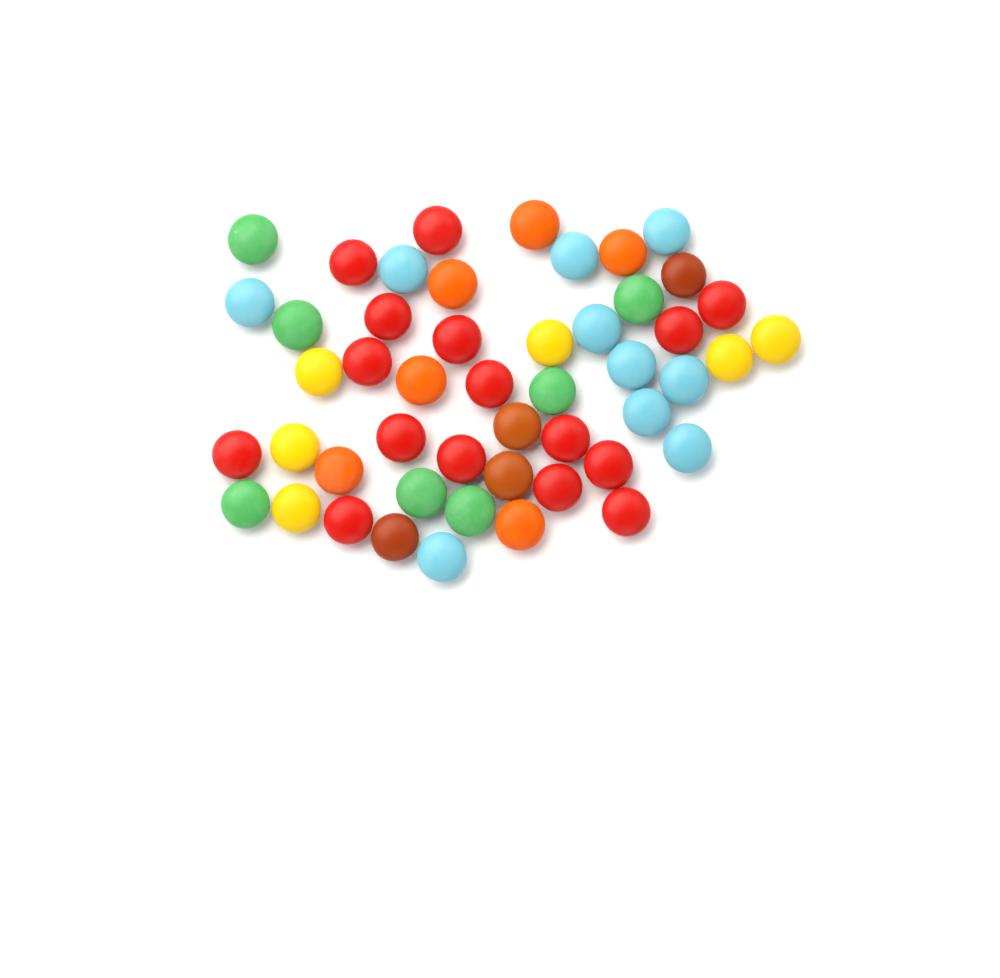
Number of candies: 49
